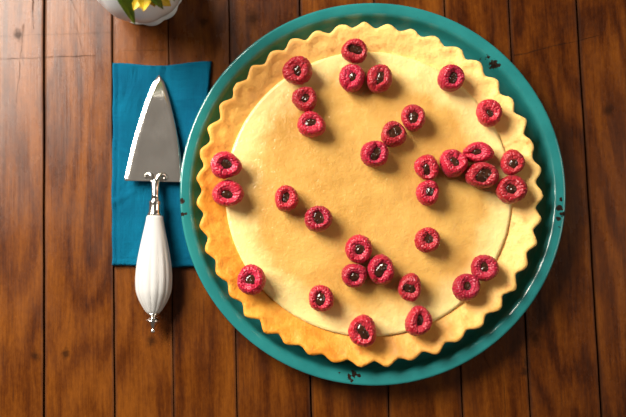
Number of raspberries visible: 33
